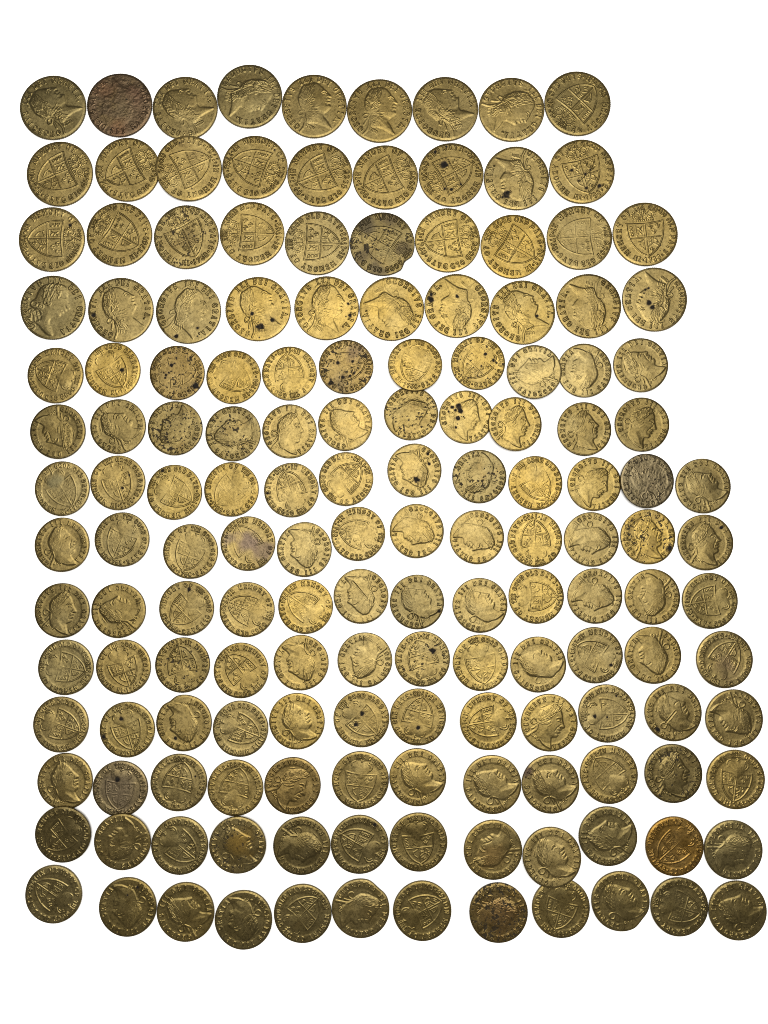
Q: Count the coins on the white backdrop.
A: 156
